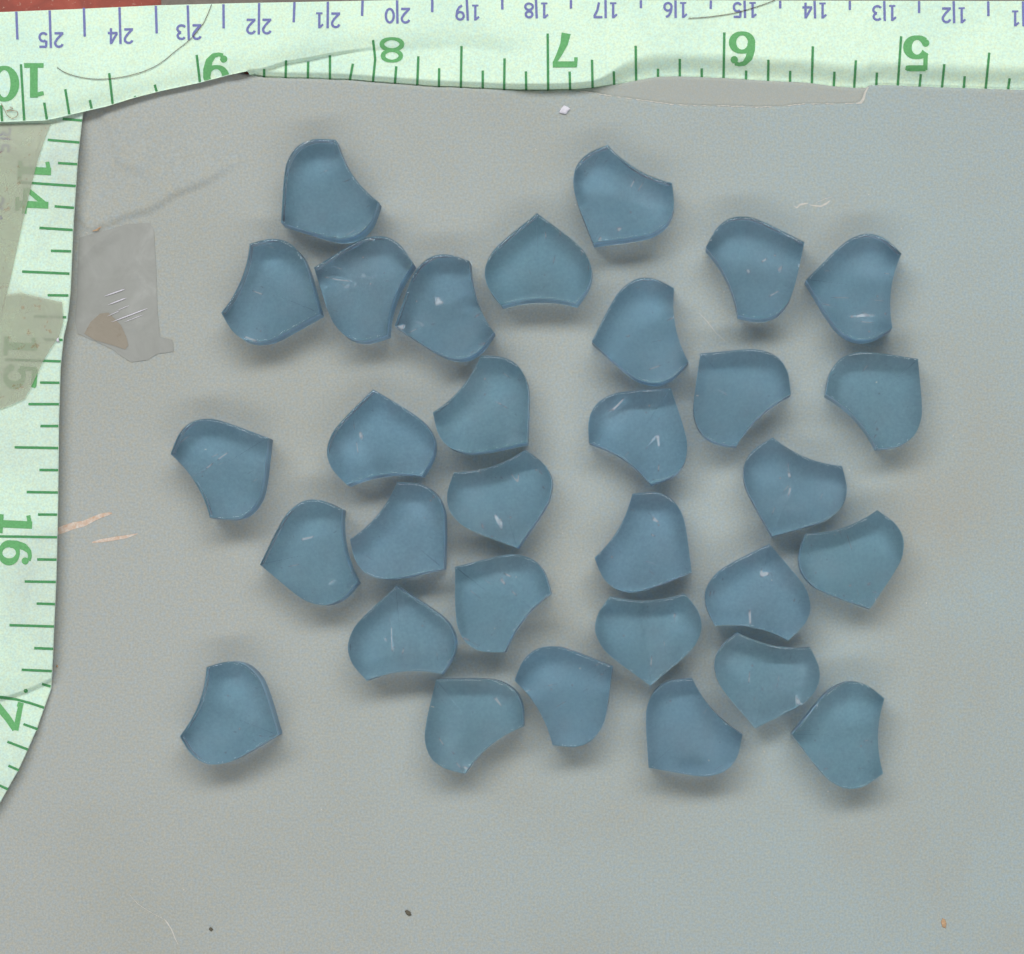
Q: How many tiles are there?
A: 31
